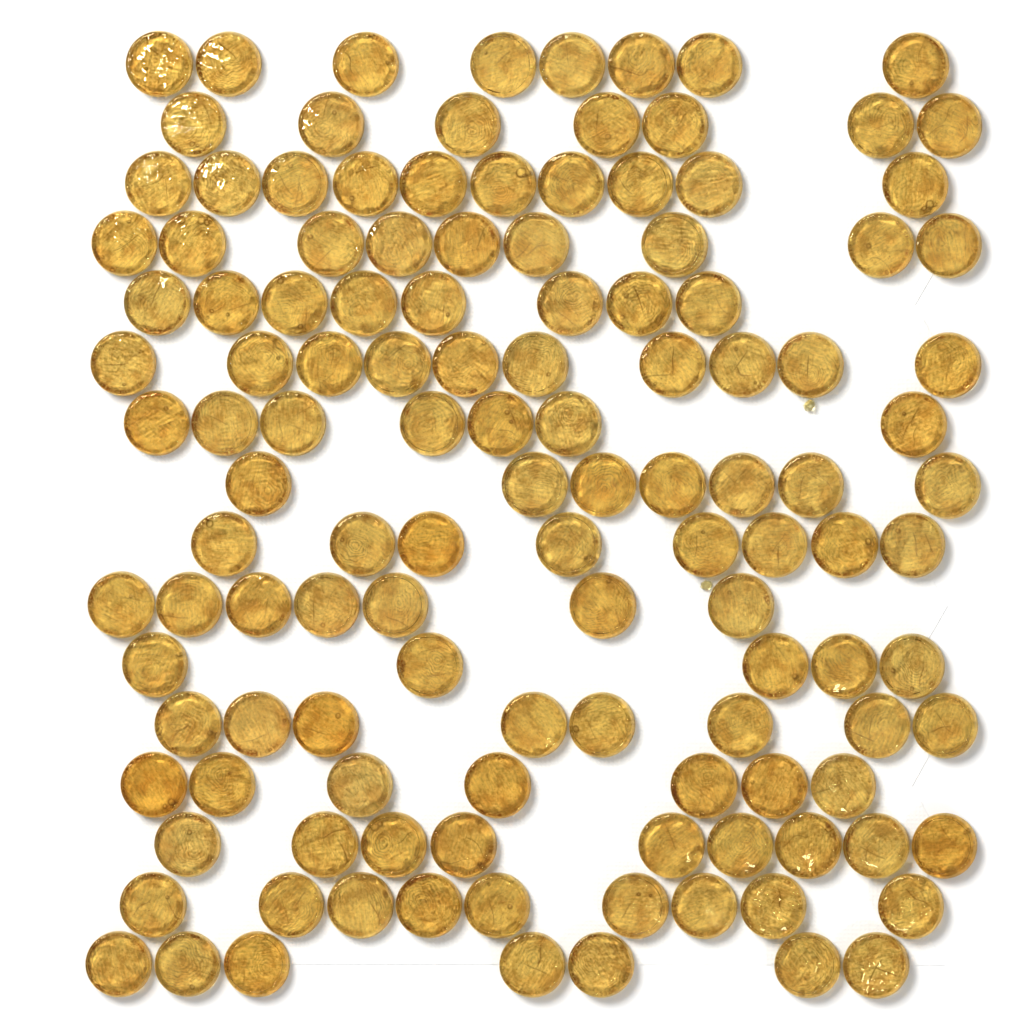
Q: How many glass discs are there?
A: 126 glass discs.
